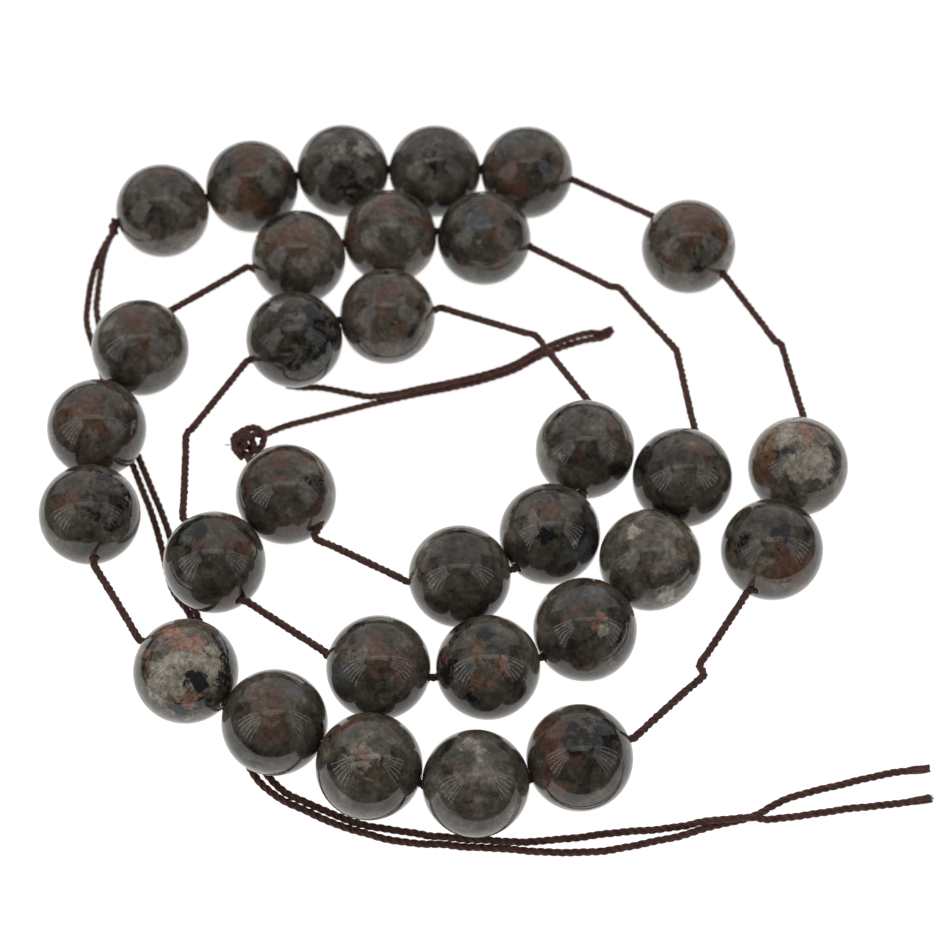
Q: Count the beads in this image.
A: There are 31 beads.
